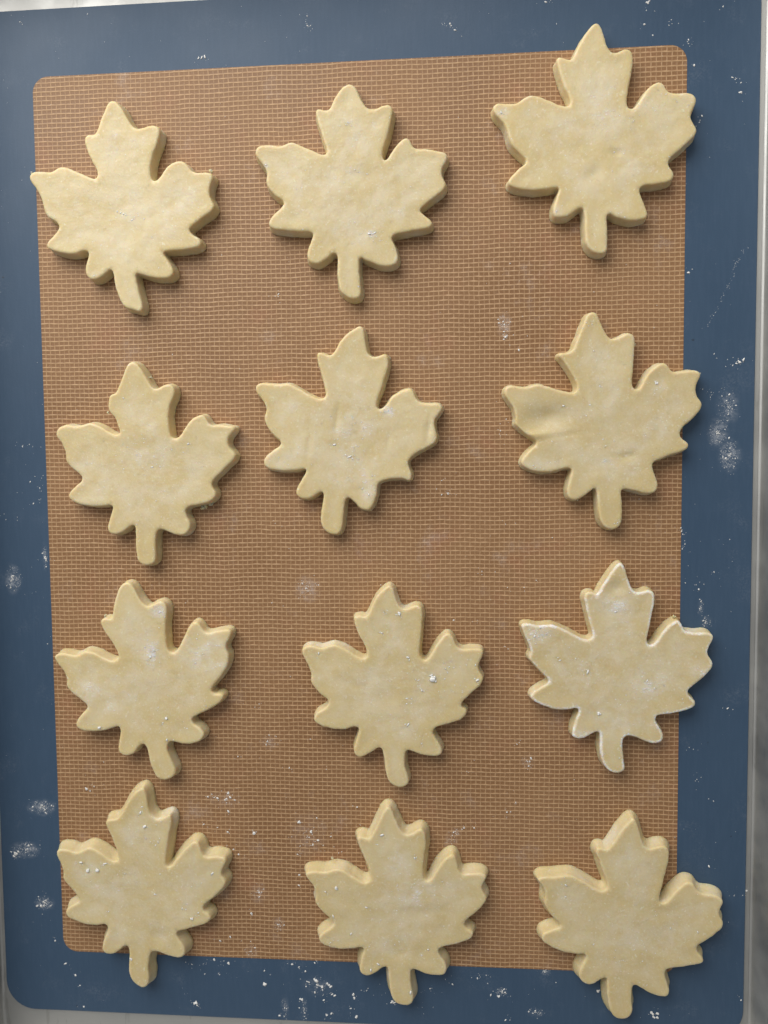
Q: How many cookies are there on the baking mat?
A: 12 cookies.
